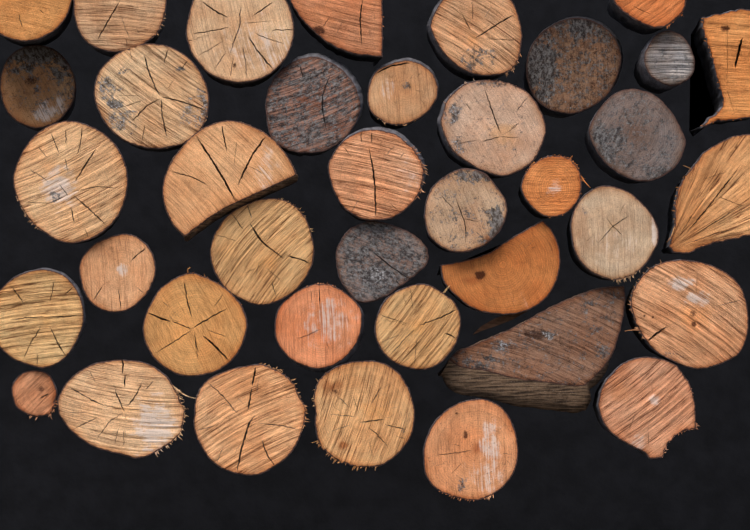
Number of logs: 38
